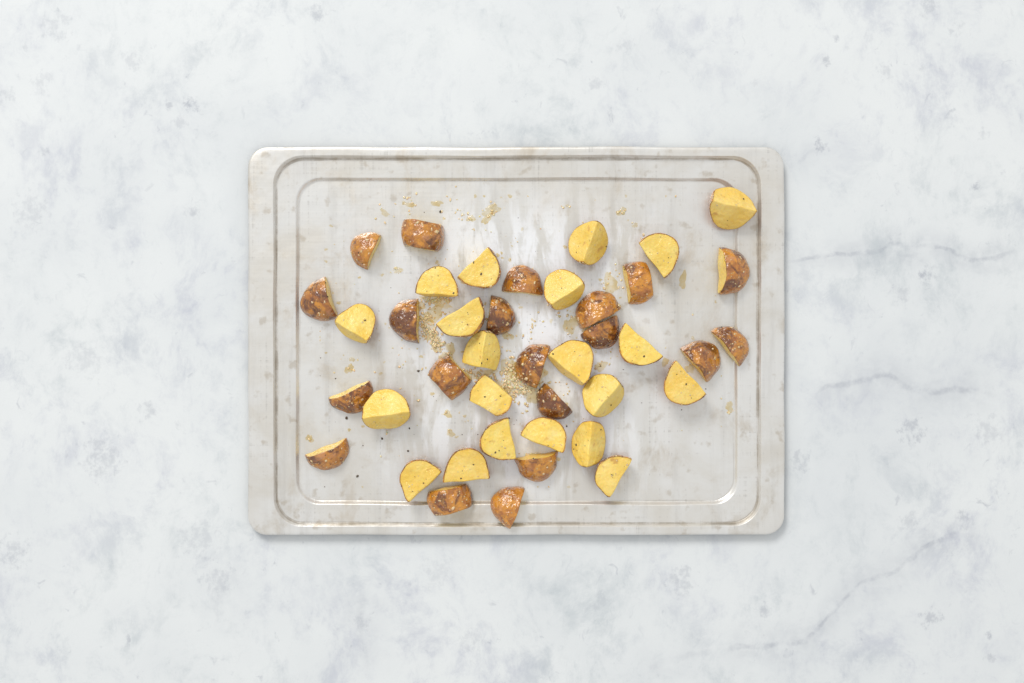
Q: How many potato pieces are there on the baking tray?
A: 41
